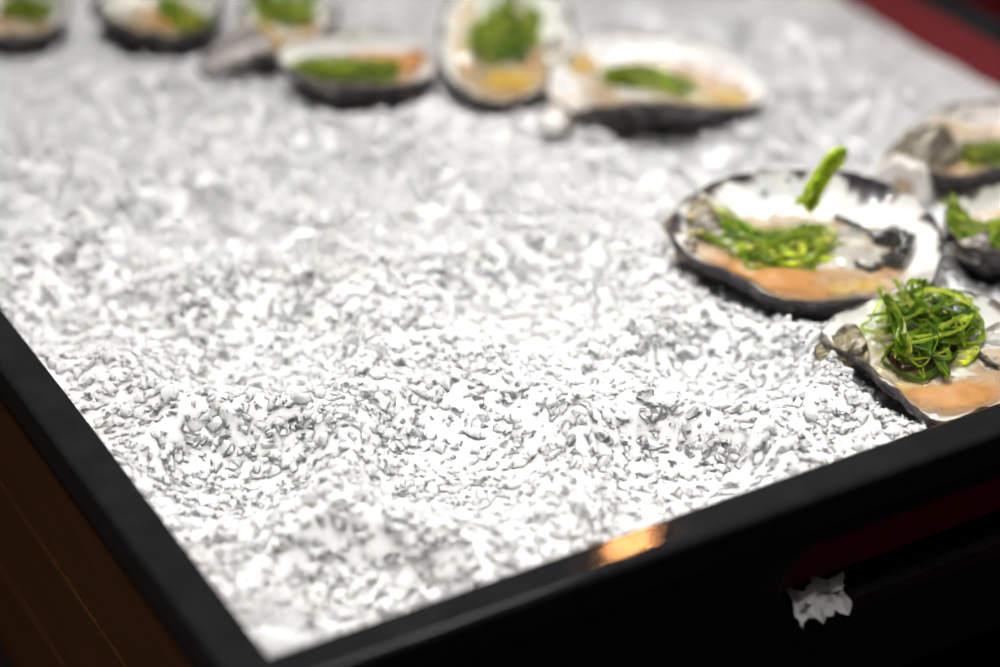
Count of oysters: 10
